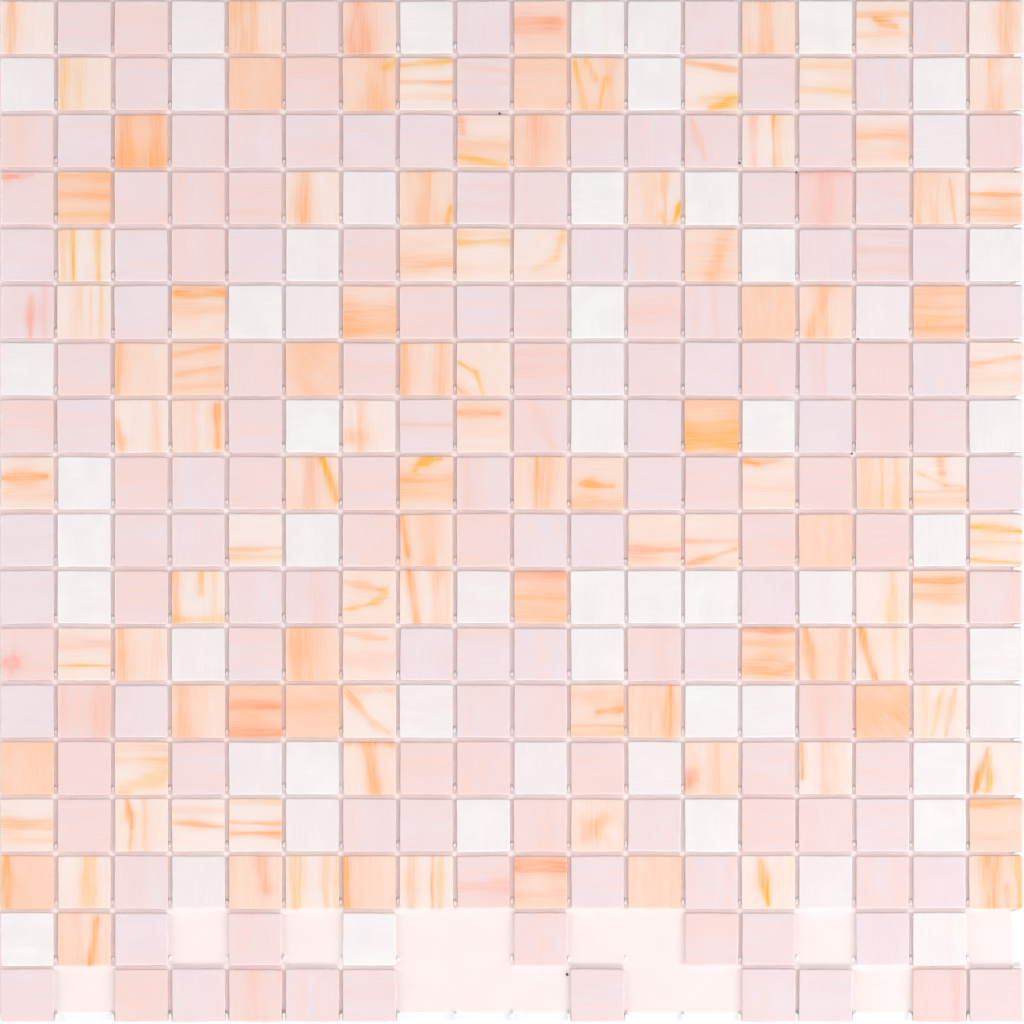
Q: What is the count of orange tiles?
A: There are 107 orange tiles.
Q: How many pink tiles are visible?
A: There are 145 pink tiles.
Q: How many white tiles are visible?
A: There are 57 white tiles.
